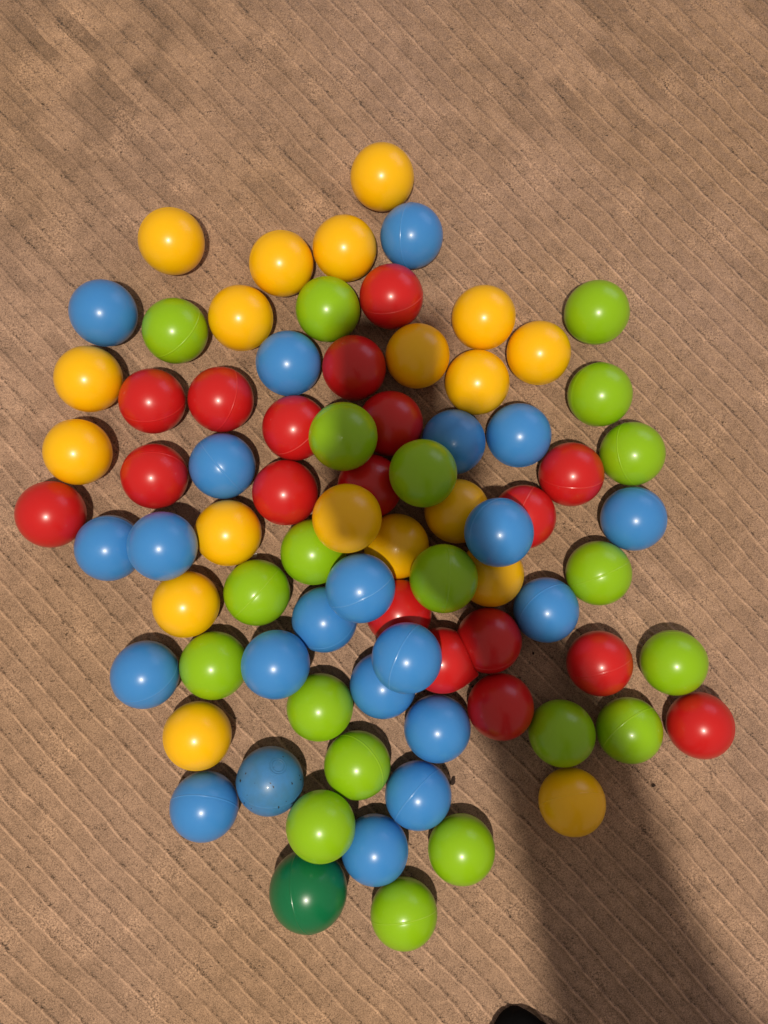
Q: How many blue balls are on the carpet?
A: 22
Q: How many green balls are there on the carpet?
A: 21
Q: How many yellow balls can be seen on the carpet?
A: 19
